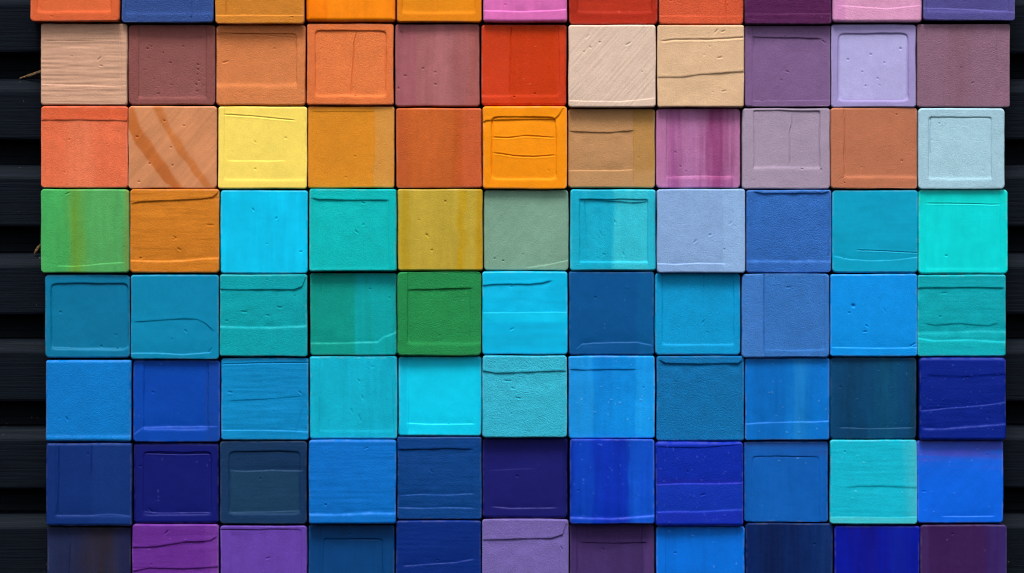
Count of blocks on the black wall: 88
